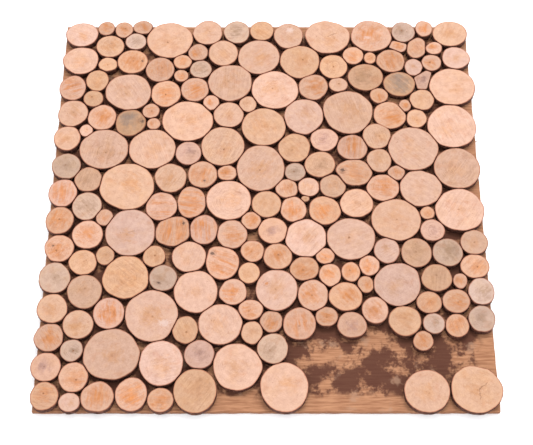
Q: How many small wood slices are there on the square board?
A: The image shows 153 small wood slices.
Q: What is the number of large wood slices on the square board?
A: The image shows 41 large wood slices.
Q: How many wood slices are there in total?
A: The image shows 194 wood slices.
